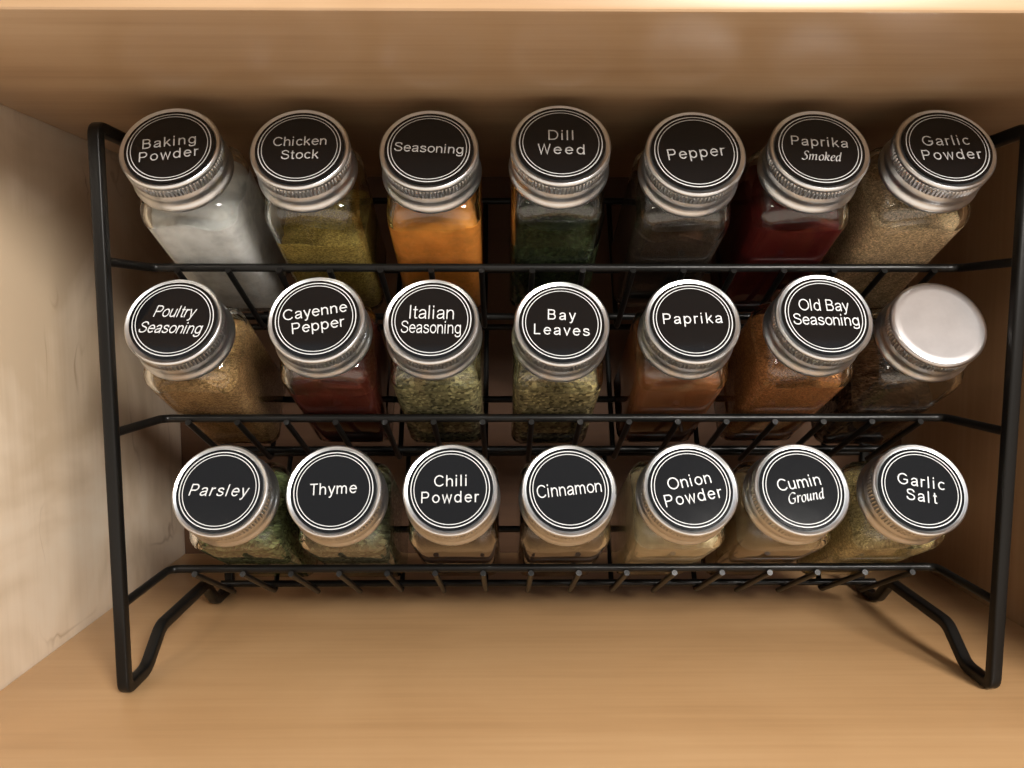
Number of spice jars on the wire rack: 21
